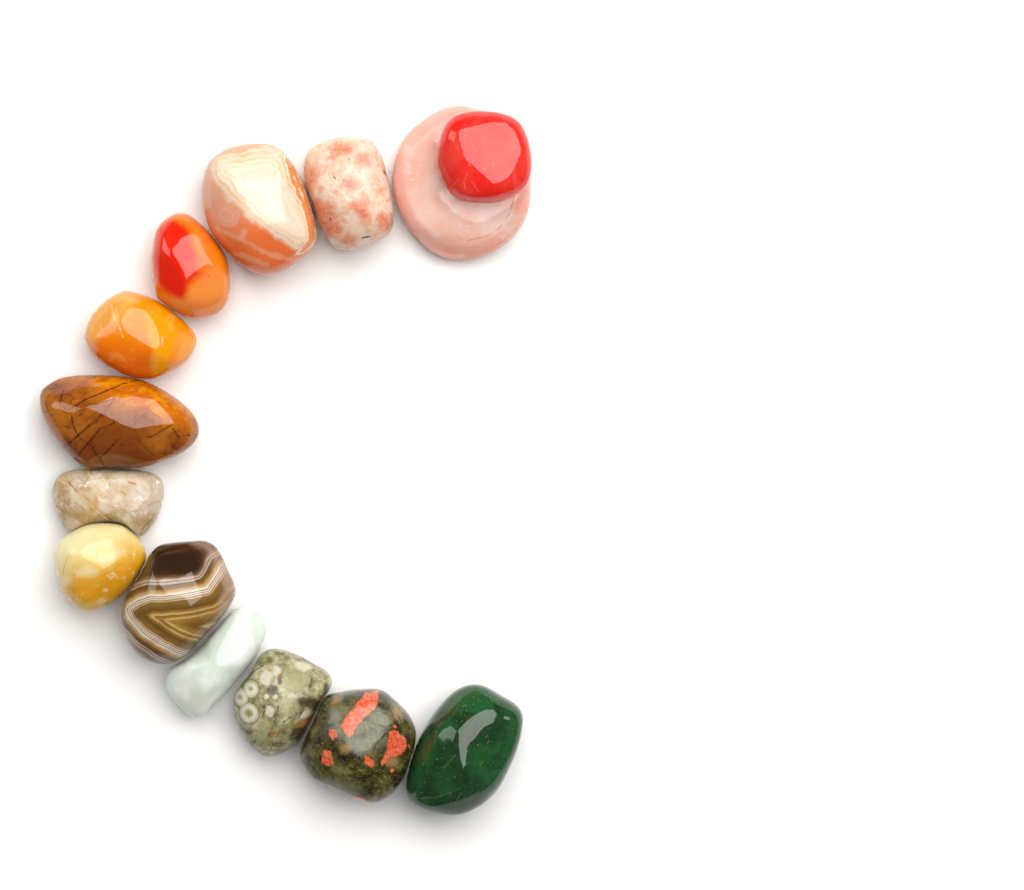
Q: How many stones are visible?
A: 14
